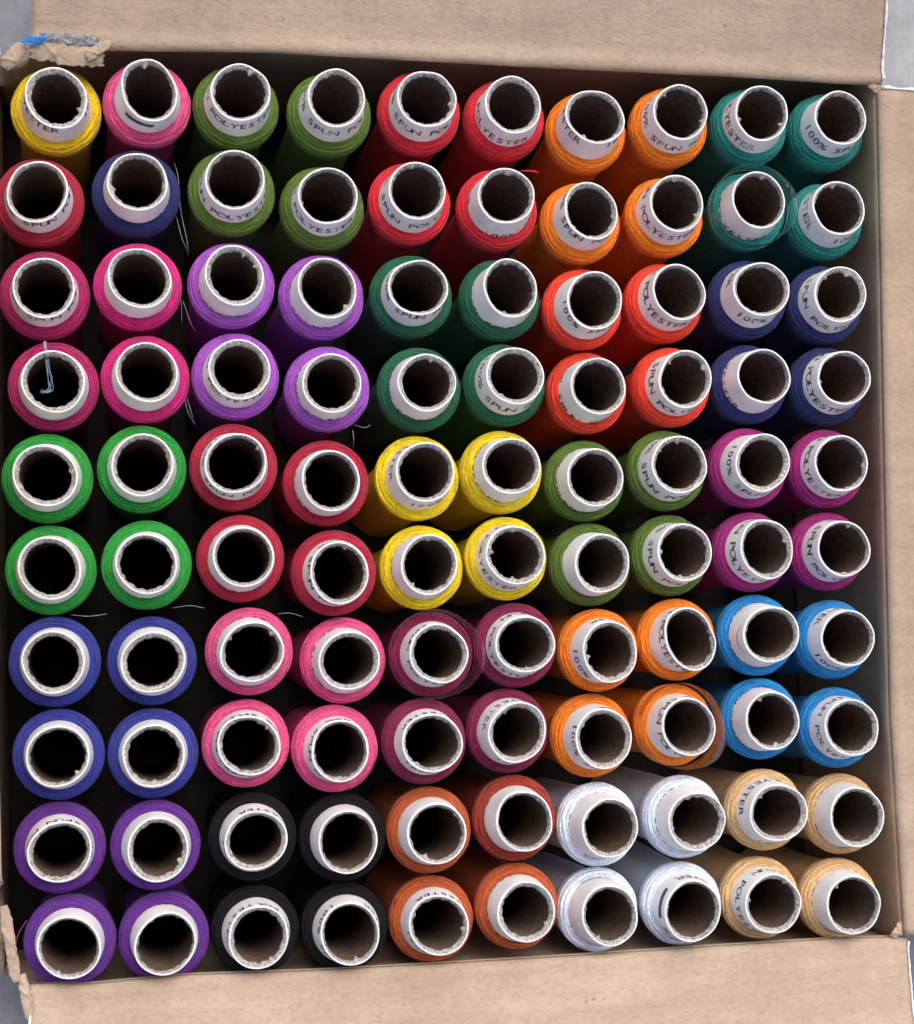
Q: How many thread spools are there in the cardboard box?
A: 100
